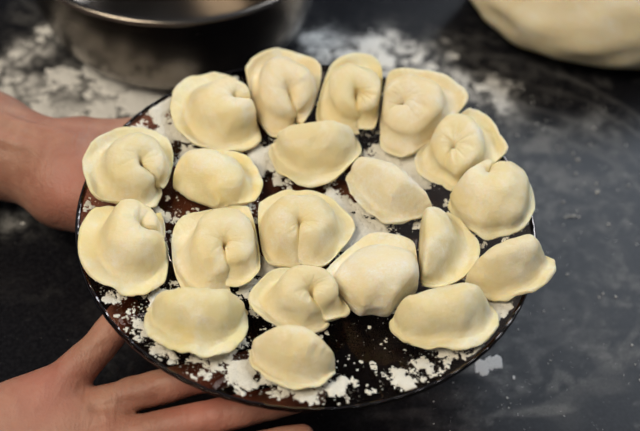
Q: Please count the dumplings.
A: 20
